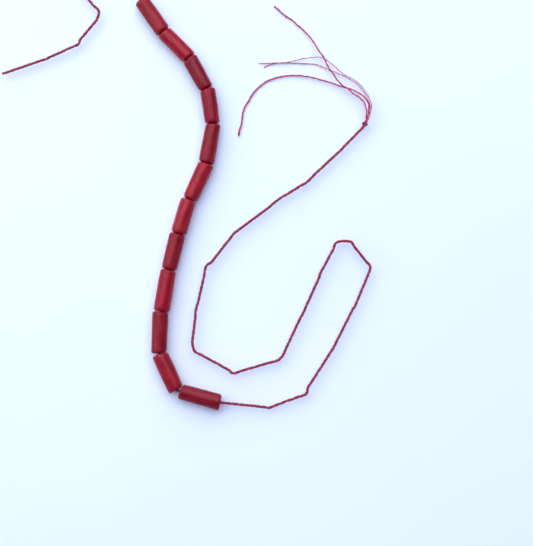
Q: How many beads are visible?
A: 12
